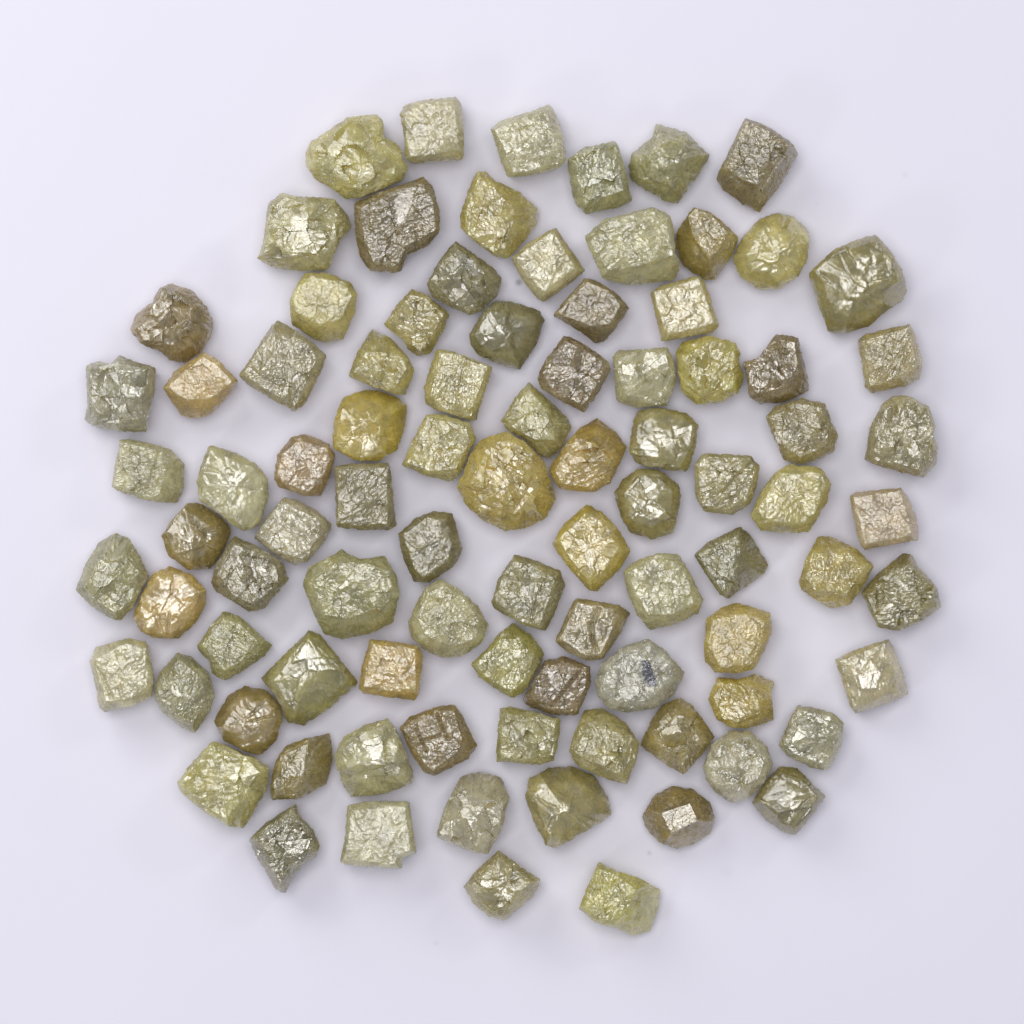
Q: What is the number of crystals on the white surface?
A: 91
